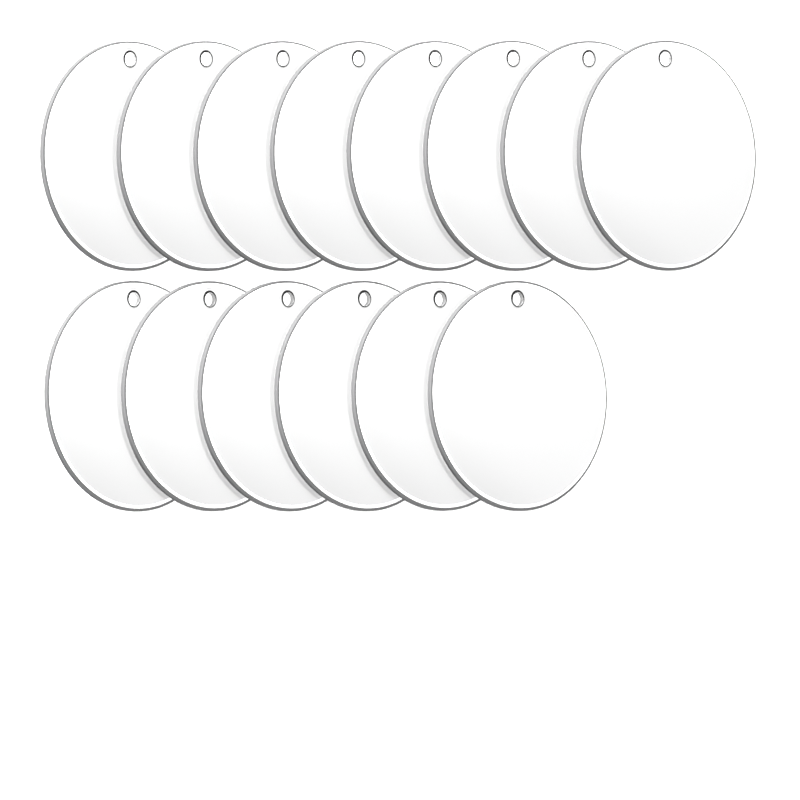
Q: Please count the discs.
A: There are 14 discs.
